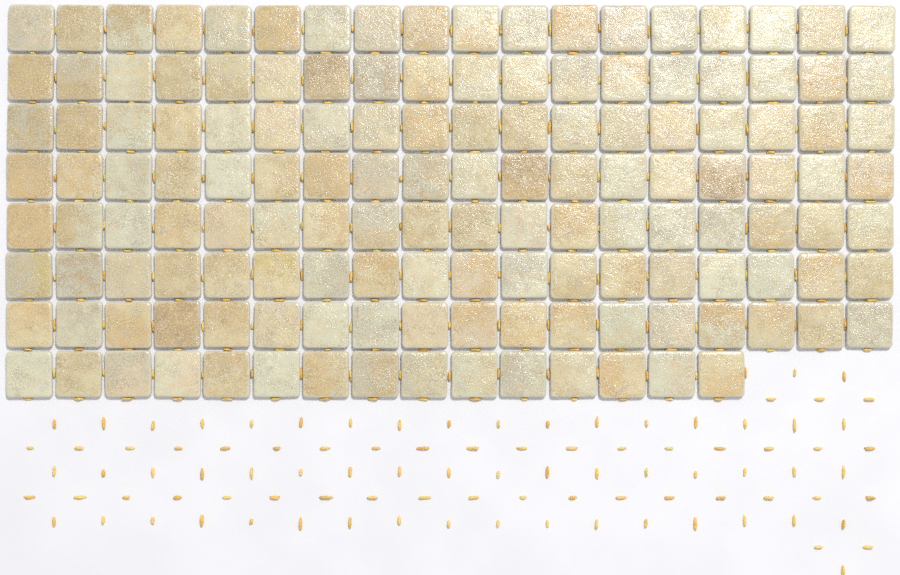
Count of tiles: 141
